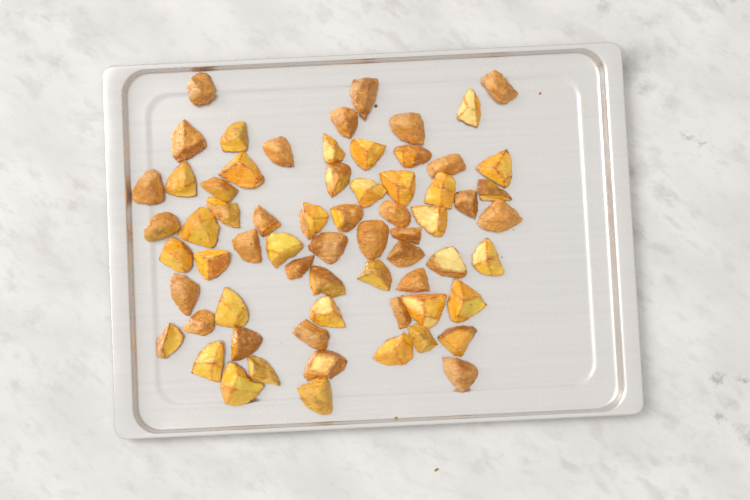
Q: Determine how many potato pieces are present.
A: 66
